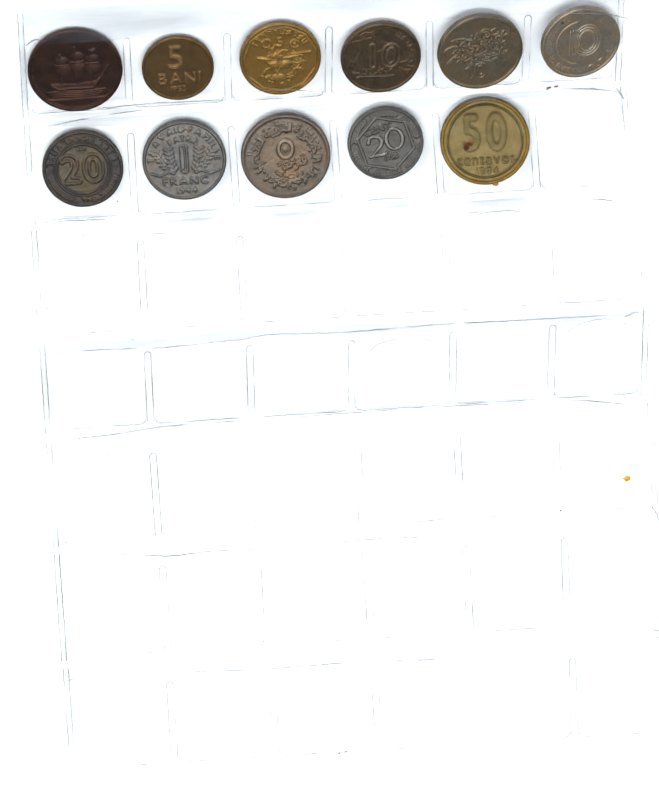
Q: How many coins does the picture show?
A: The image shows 11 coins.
